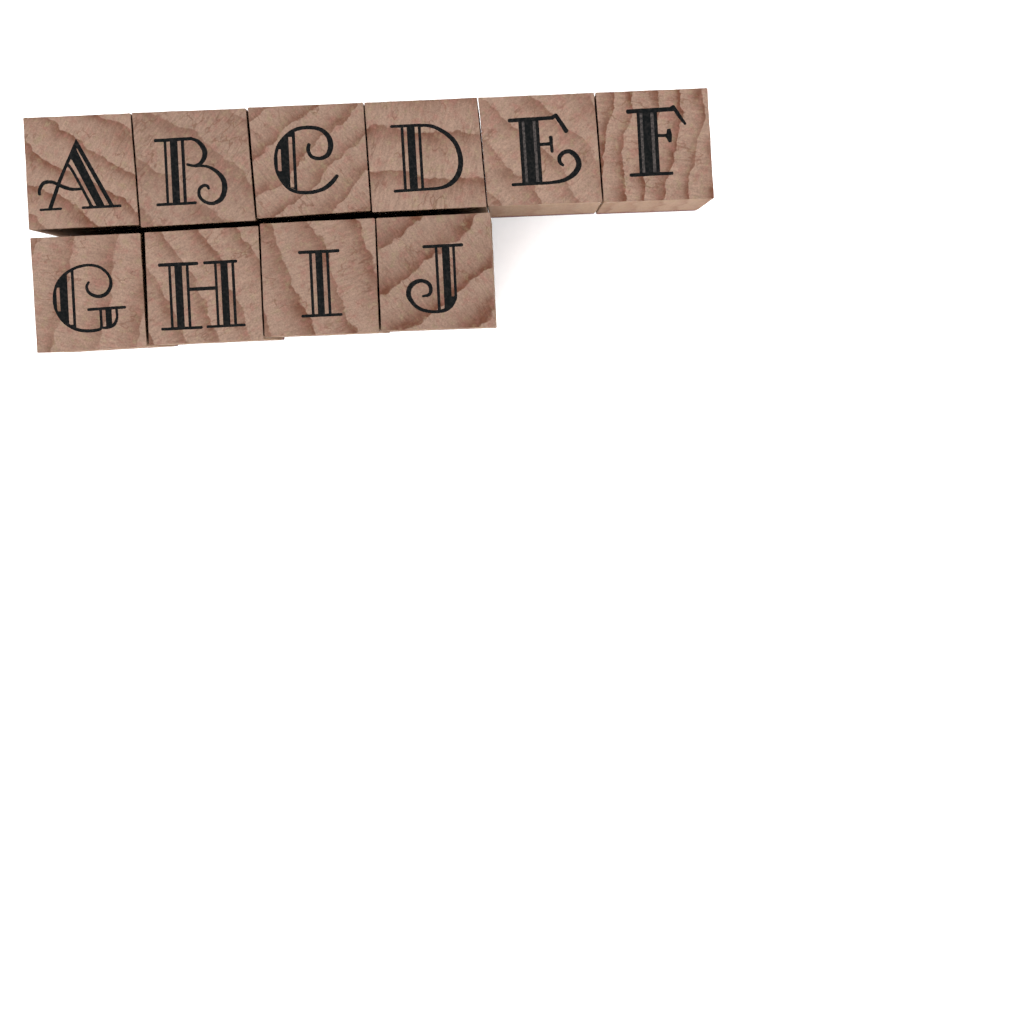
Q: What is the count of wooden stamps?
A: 10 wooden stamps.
